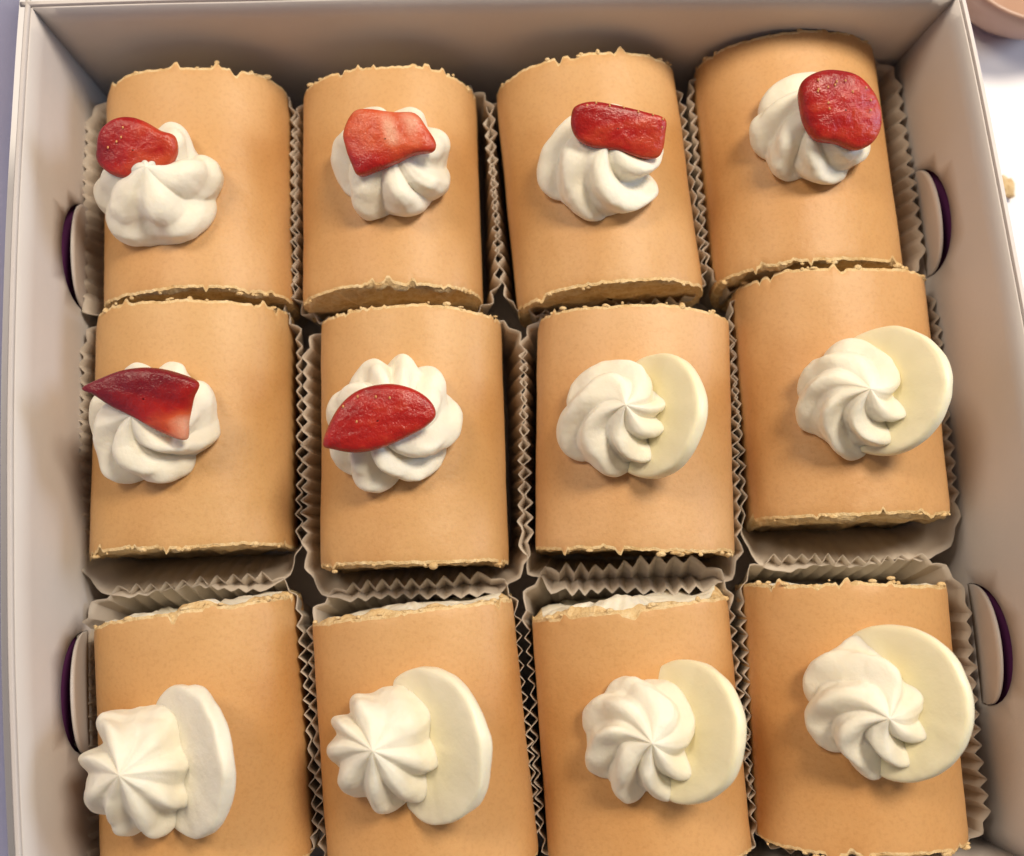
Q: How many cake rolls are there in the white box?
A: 12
